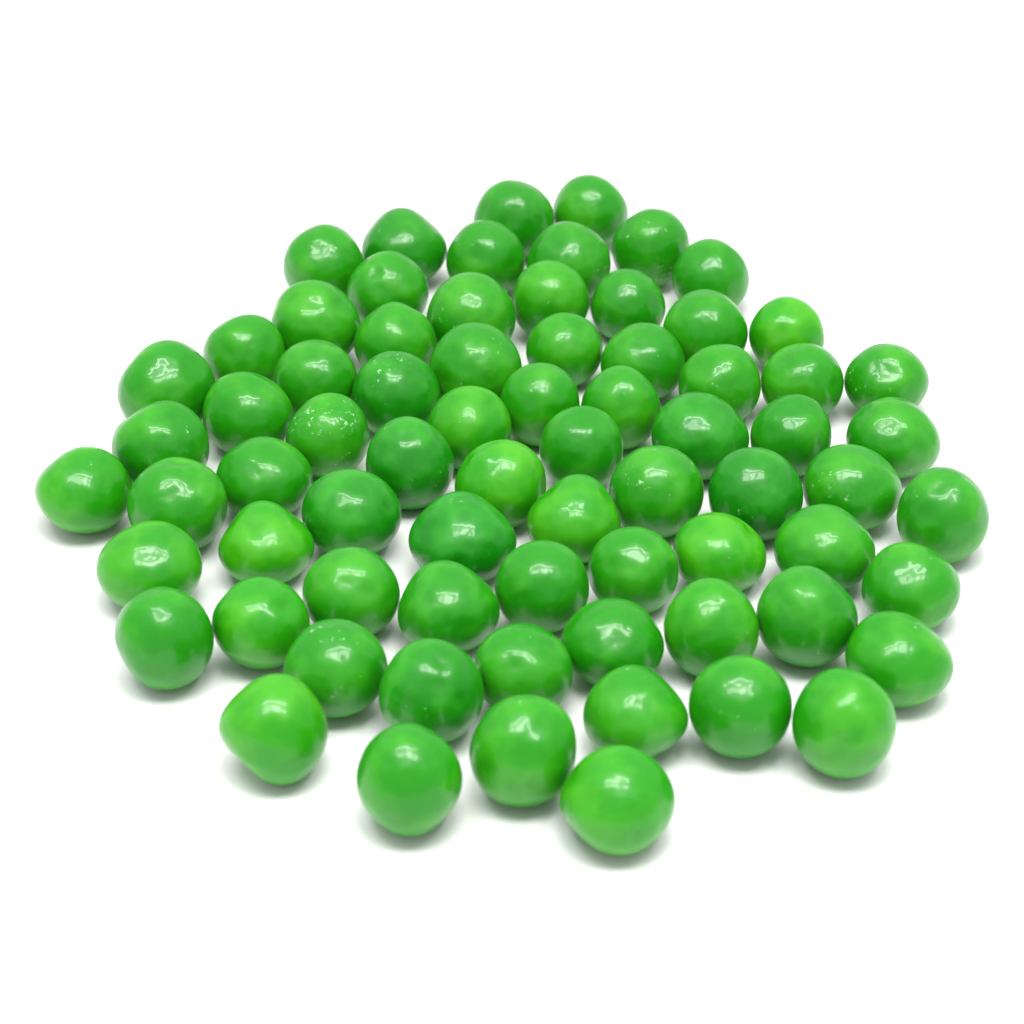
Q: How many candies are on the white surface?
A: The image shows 73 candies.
